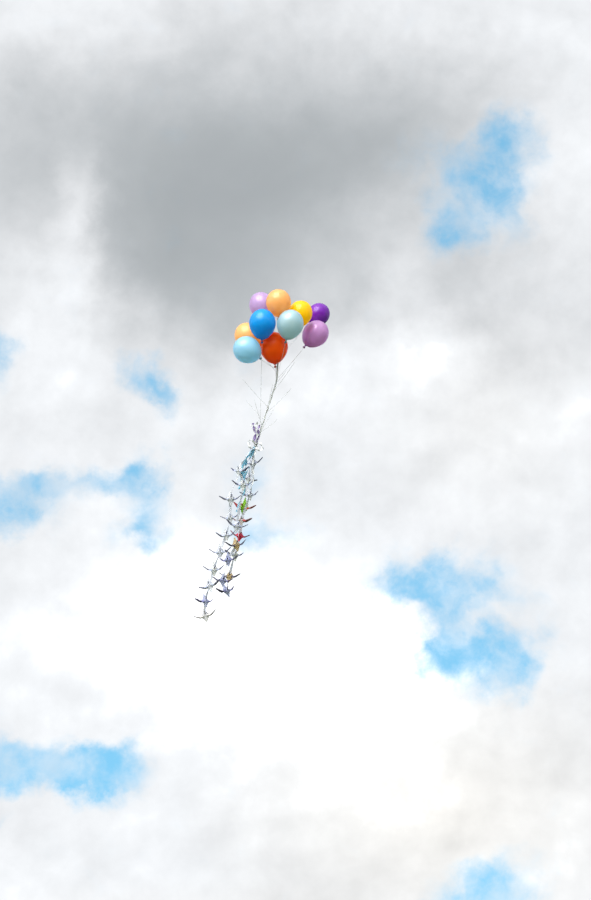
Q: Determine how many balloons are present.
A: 10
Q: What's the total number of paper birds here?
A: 23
